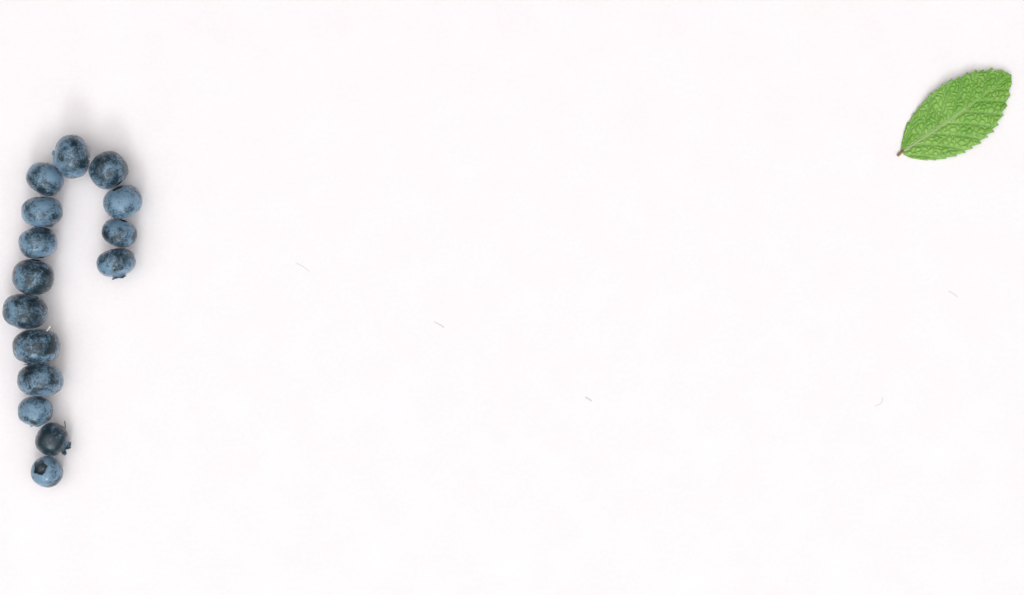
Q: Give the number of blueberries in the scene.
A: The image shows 15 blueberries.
